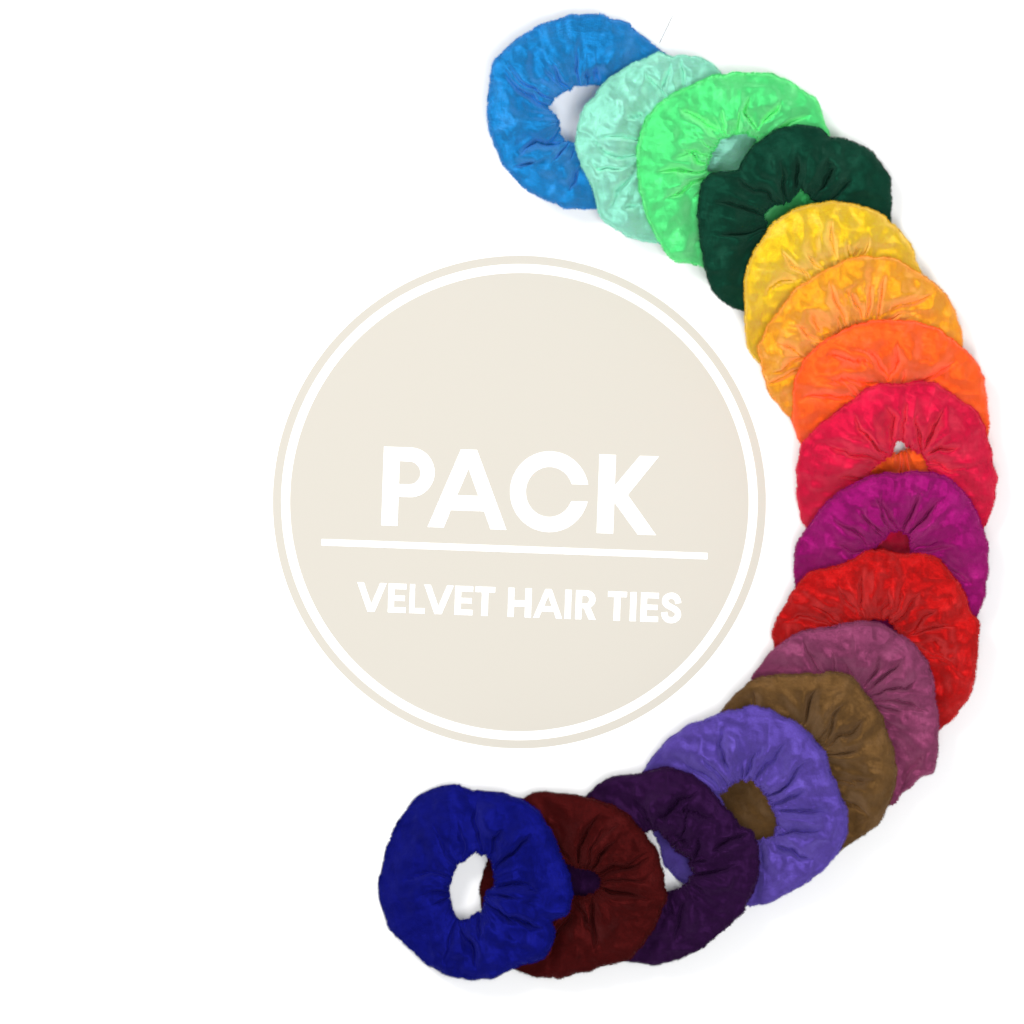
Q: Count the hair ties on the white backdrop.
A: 16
